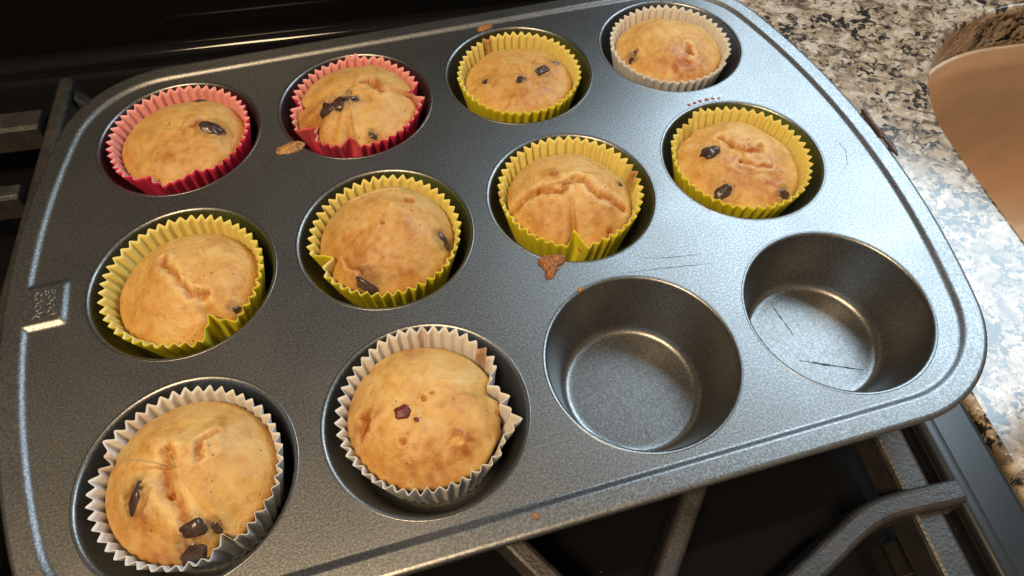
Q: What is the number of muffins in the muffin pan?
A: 10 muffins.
